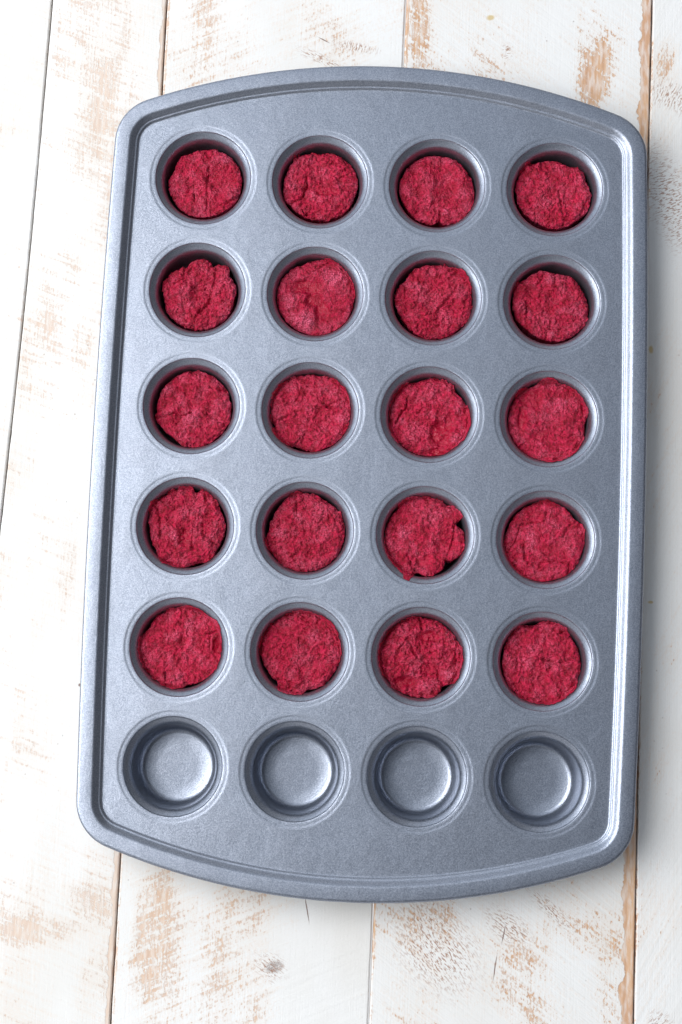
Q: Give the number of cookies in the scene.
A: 20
